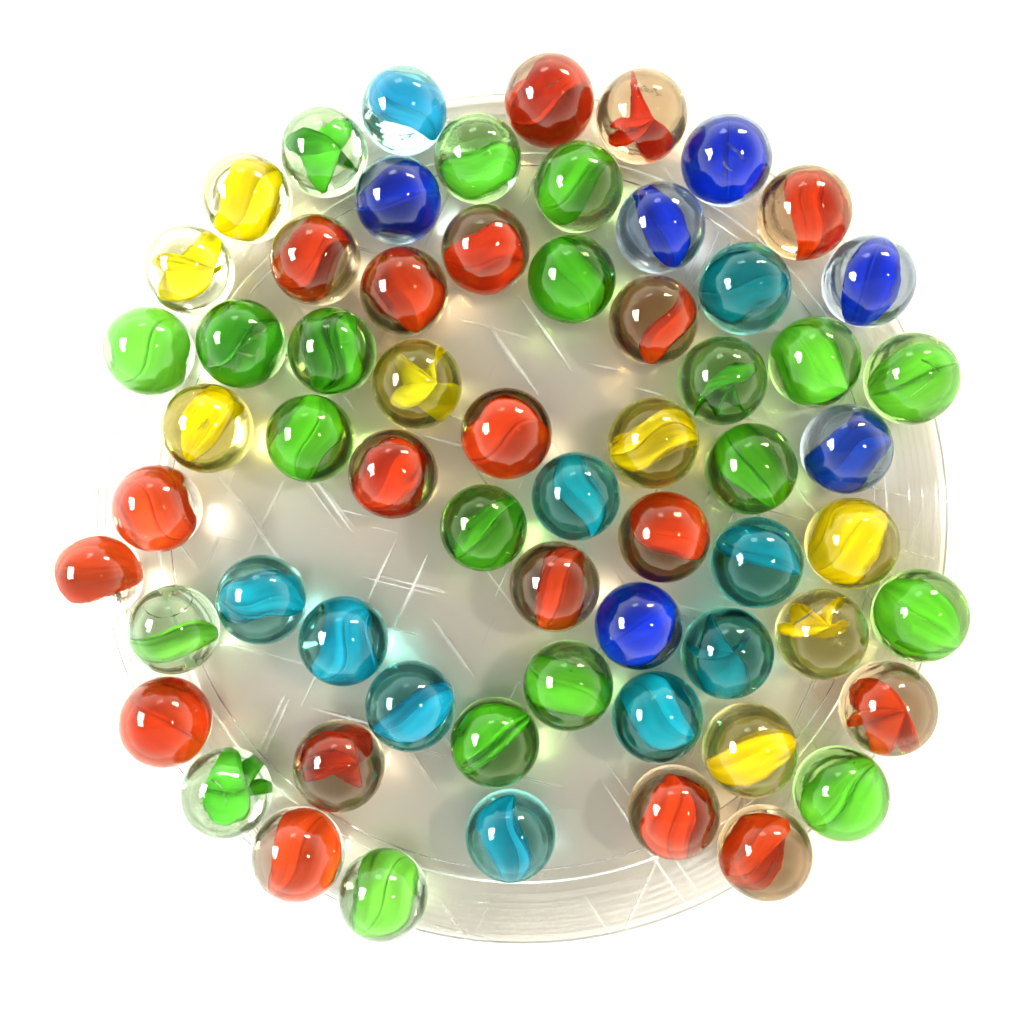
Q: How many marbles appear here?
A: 63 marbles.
